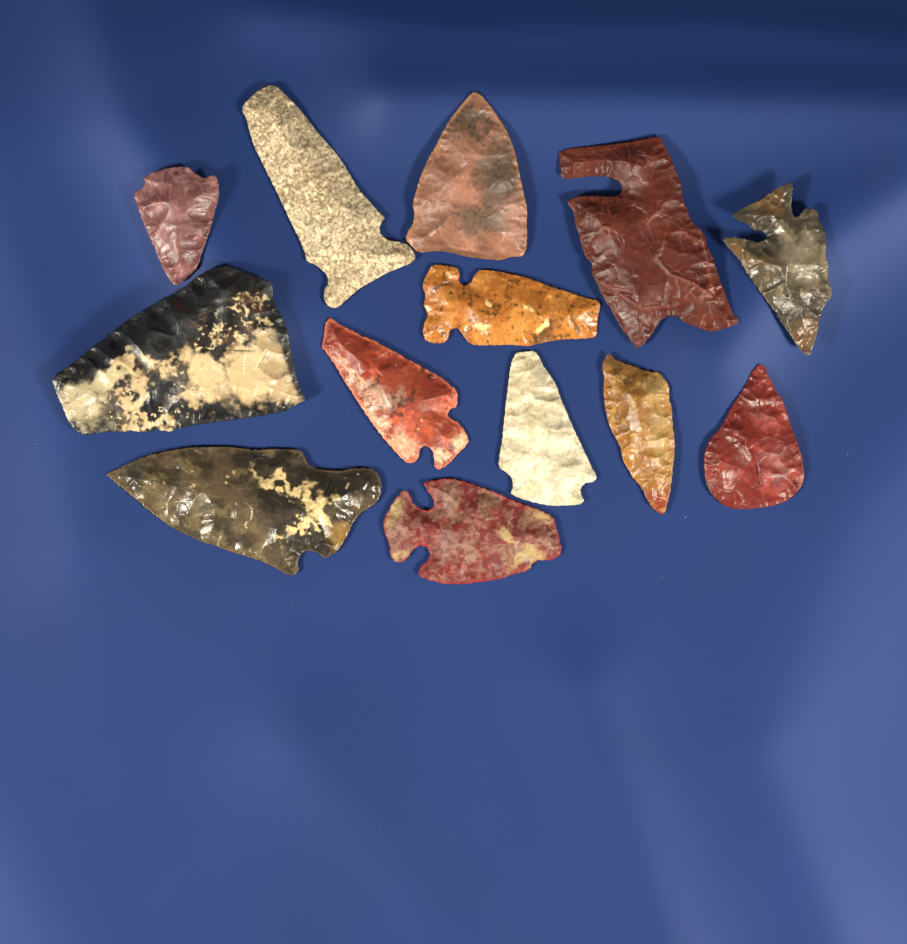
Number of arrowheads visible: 13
